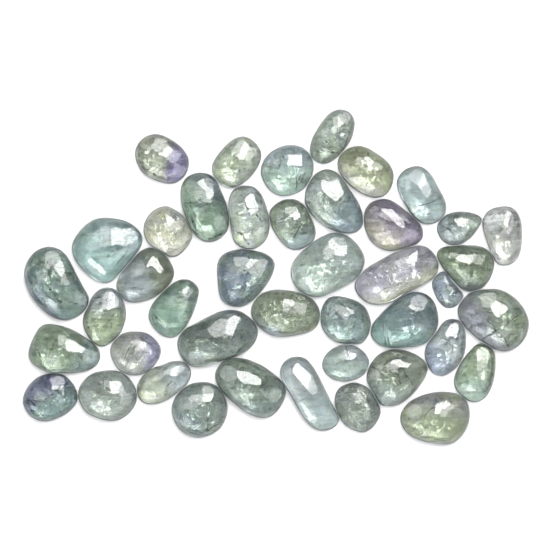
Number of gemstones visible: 43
